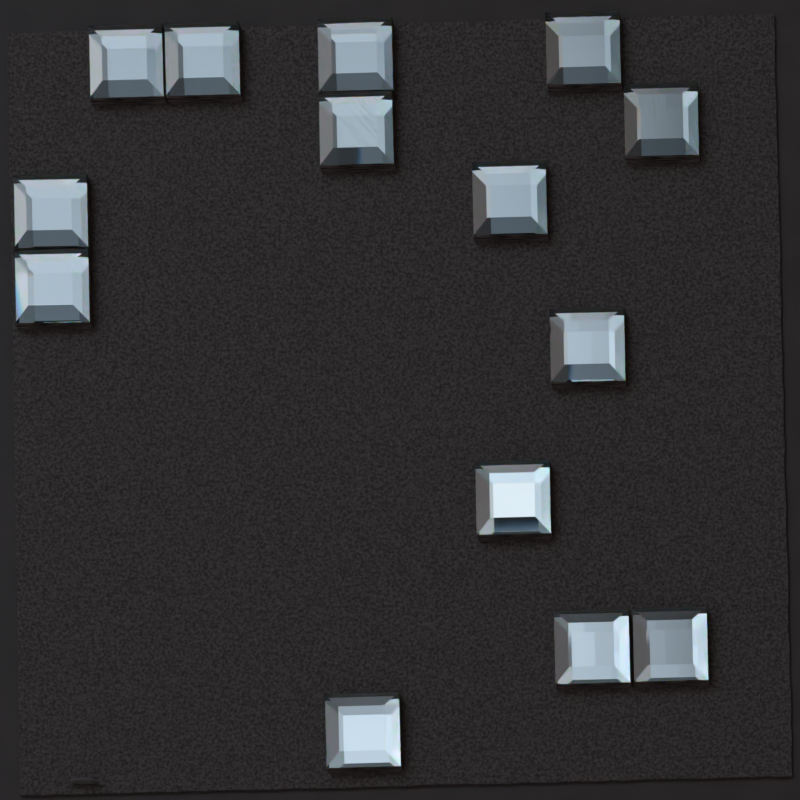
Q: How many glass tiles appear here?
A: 14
